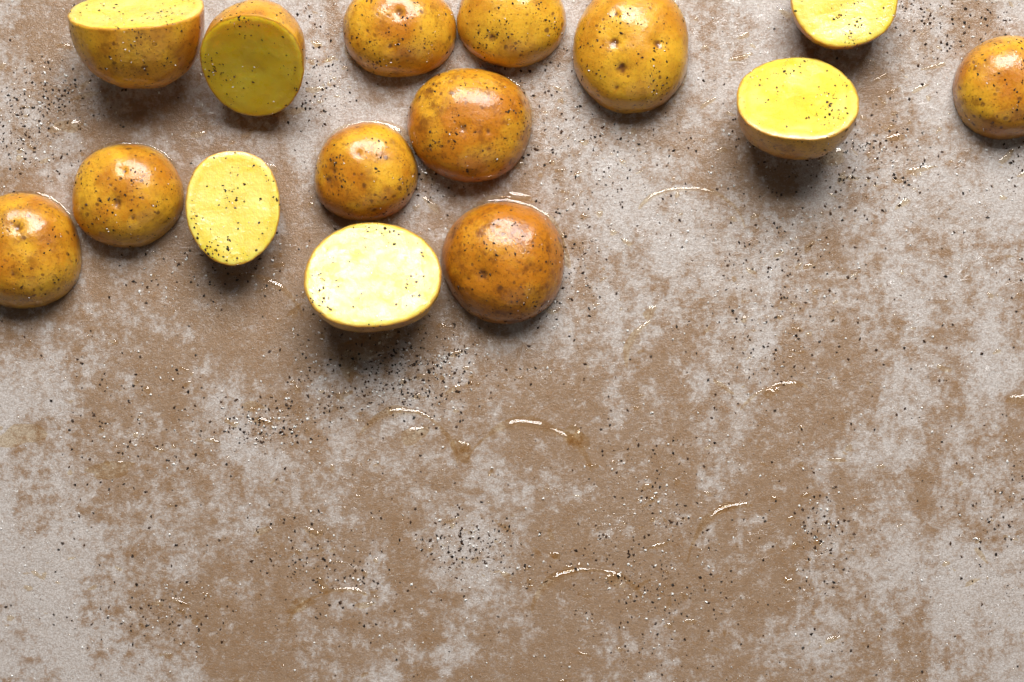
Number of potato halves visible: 15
